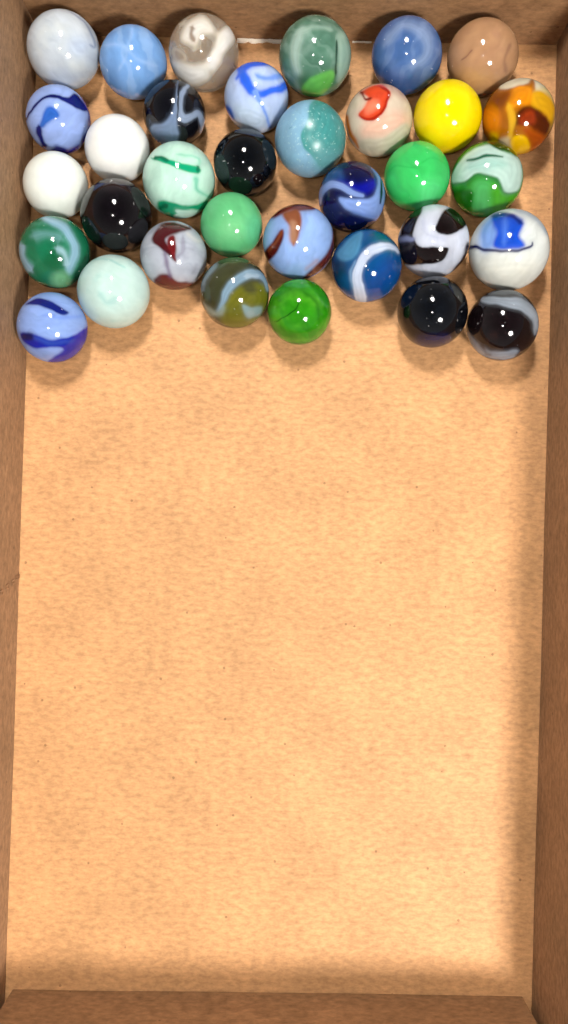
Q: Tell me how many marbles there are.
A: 34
